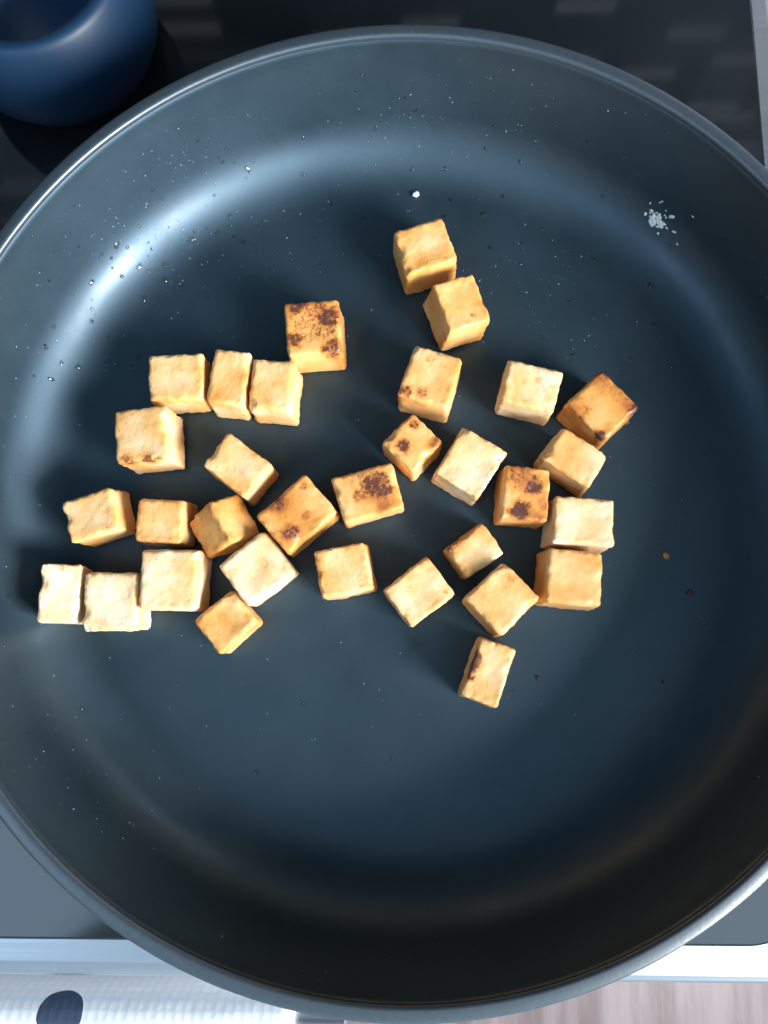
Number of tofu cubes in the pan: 32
